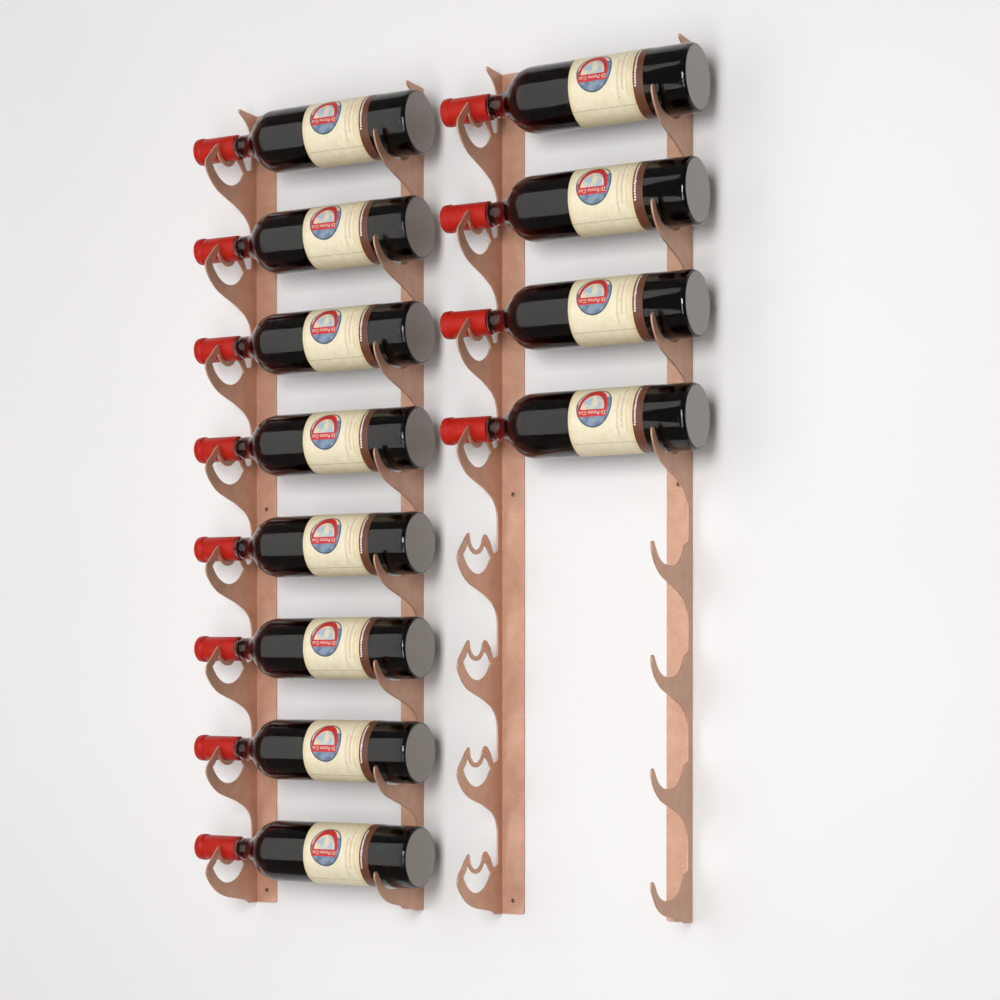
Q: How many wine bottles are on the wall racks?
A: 12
